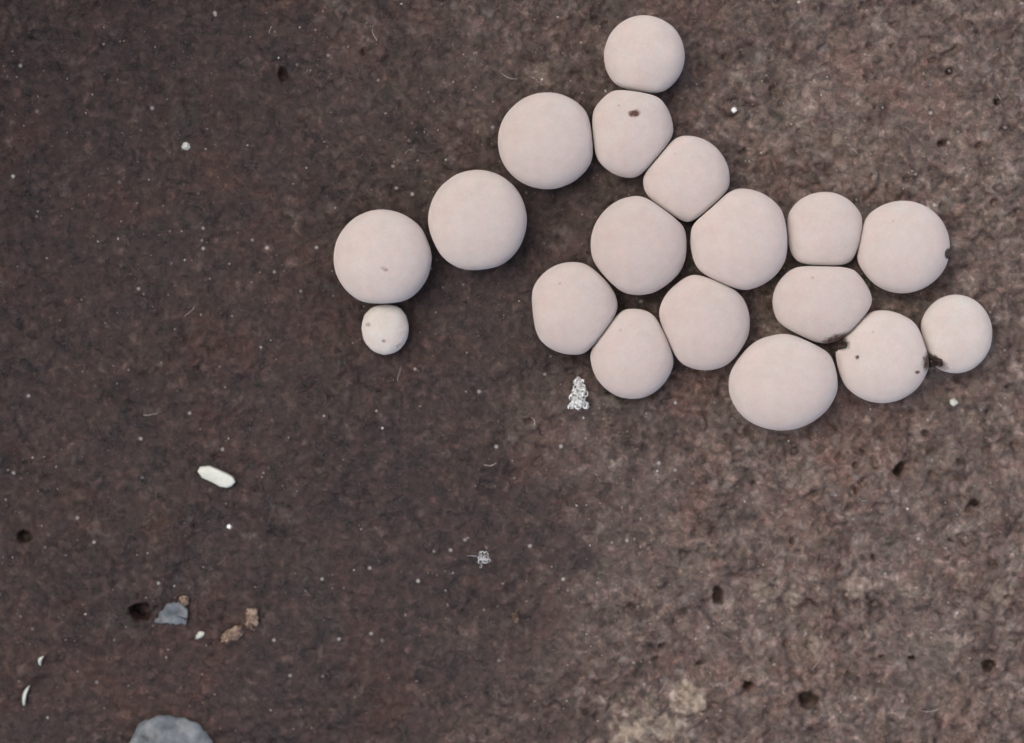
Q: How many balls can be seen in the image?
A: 18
